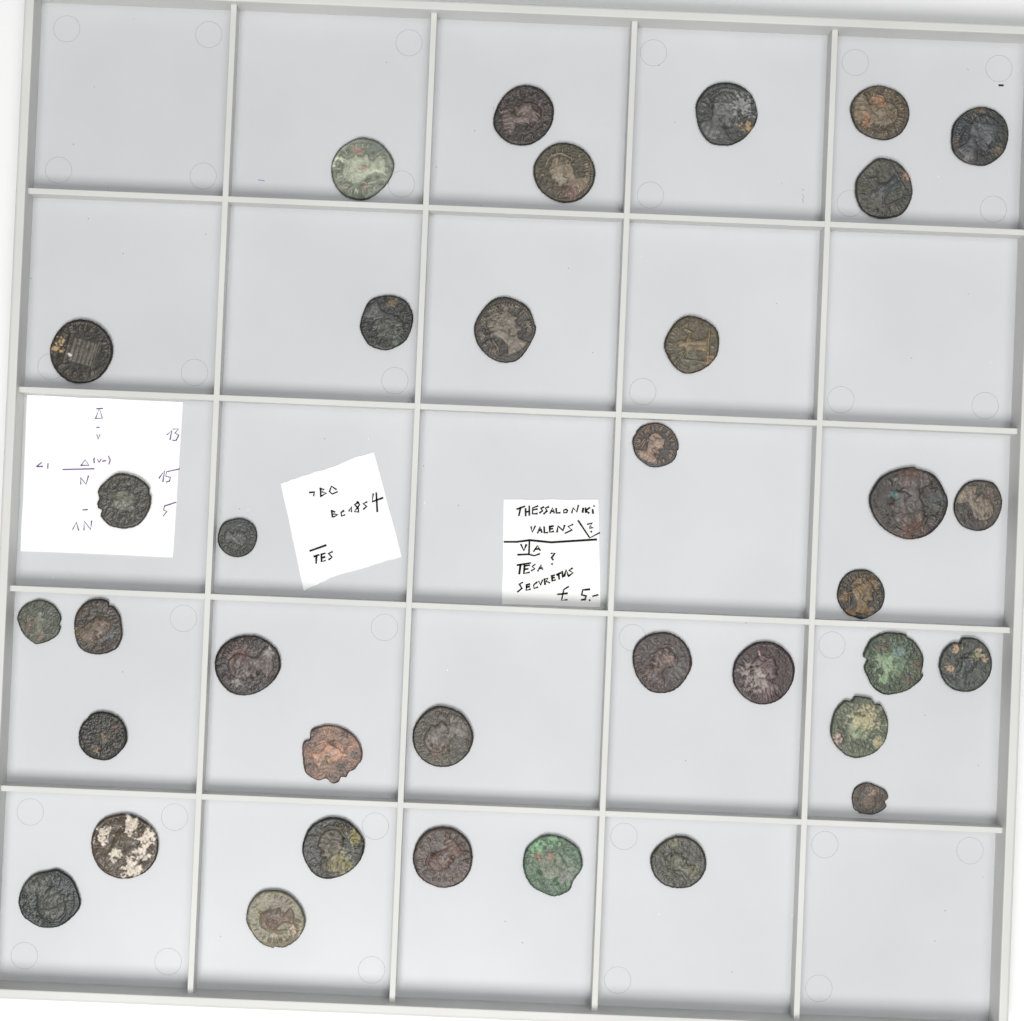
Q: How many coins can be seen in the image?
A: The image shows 36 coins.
